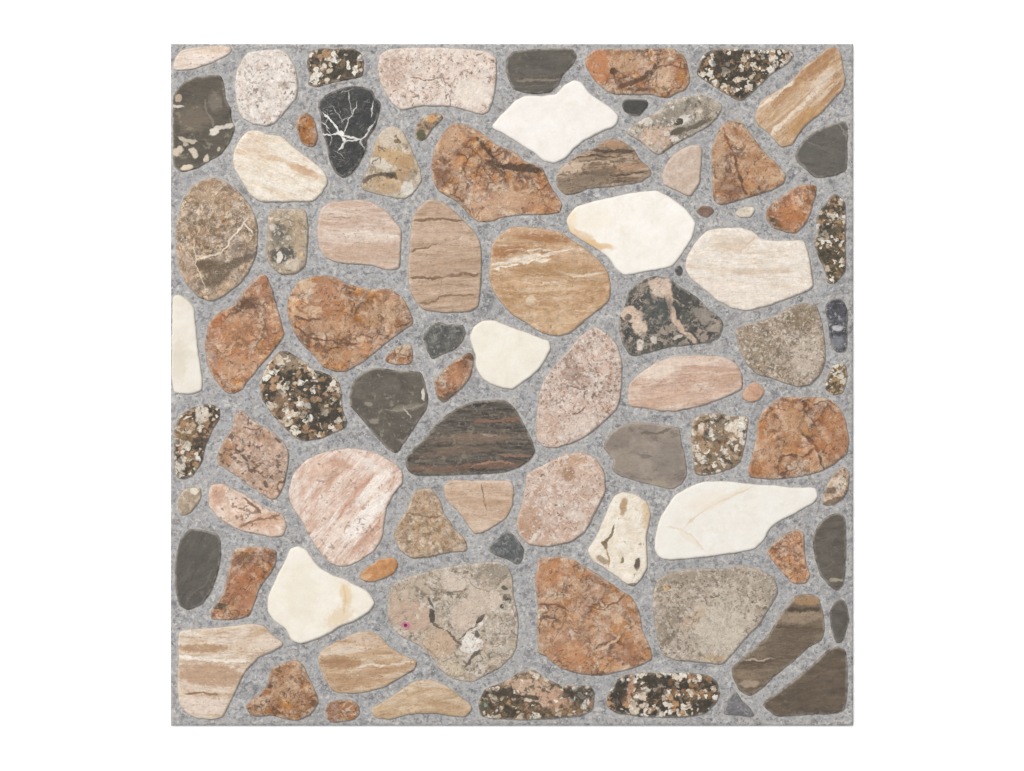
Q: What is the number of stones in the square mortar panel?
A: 86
